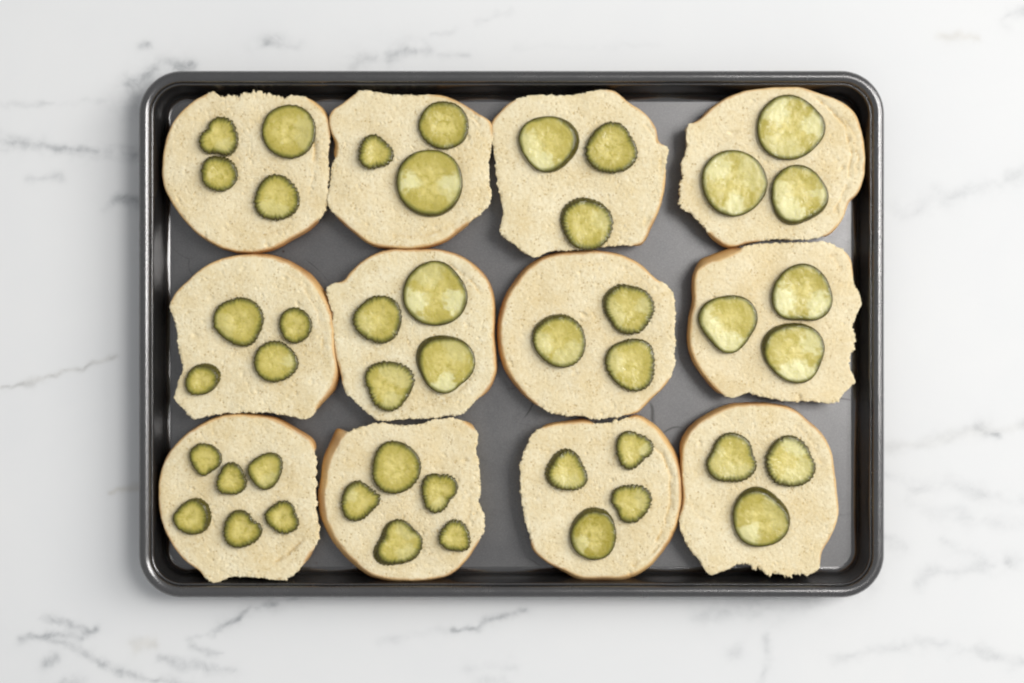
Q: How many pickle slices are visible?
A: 45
